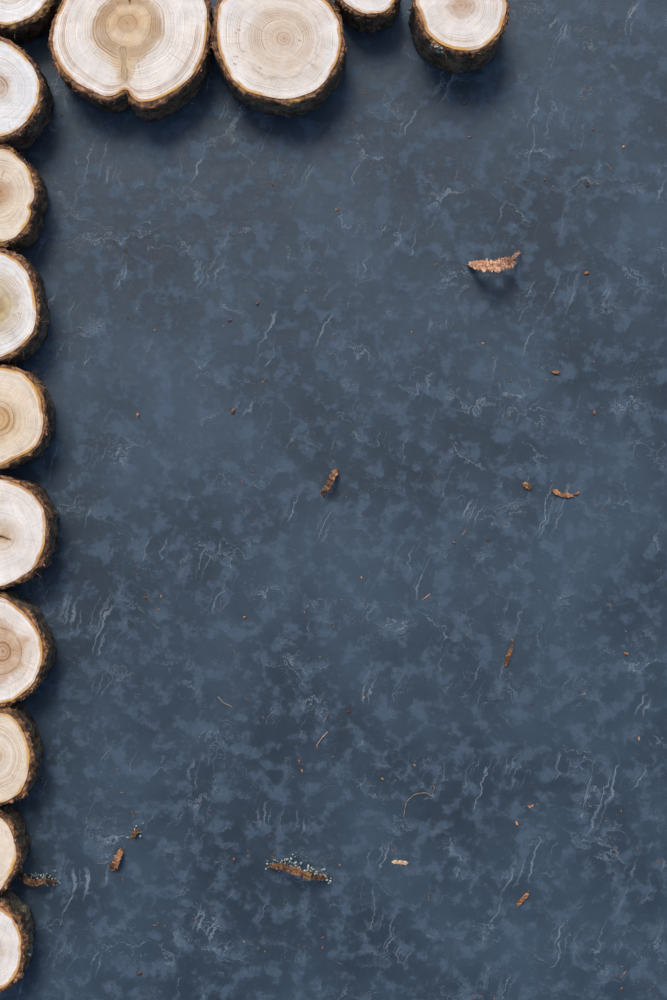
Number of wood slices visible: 14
